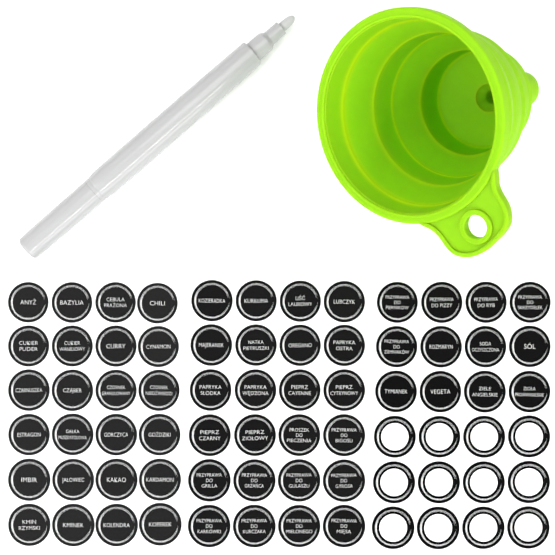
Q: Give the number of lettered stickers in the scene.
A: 60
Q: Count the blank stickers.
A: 12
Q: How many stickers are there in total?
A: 72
